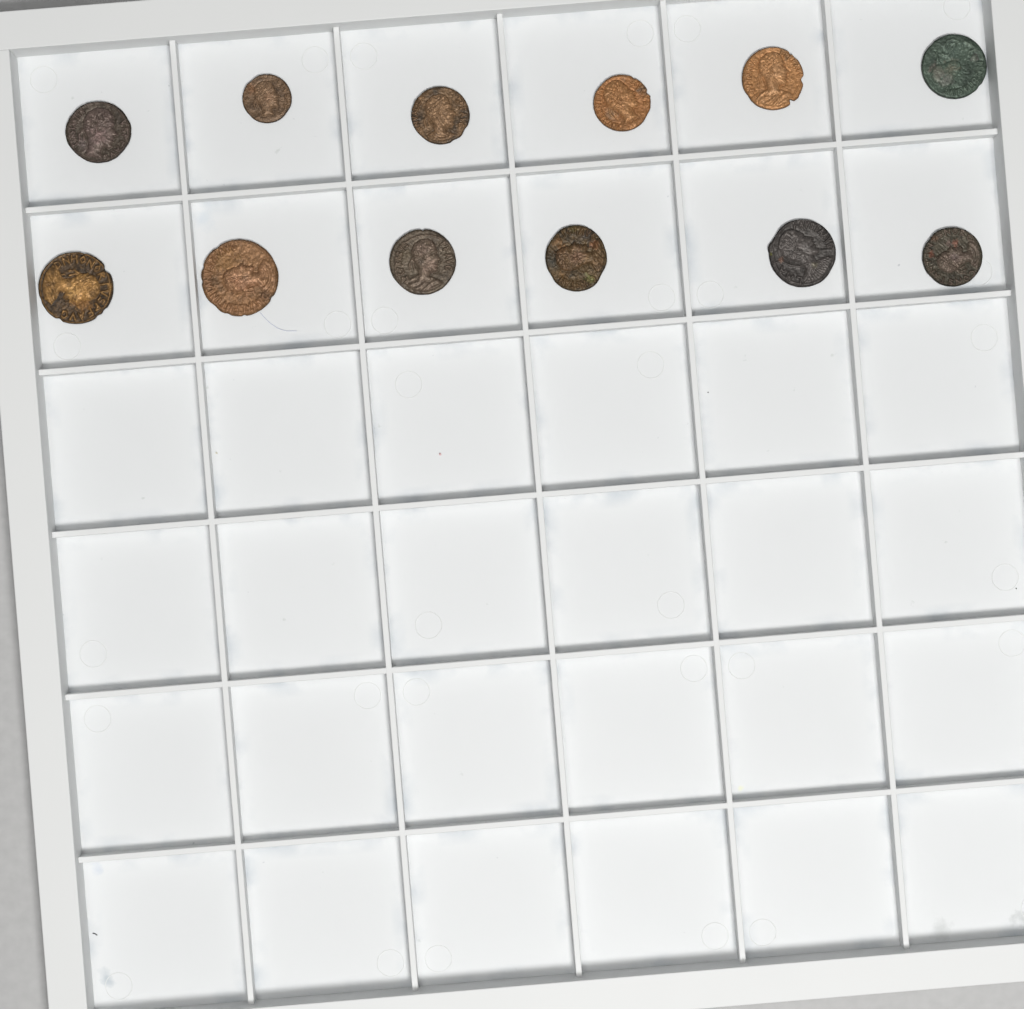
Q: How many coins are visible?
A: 12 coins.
